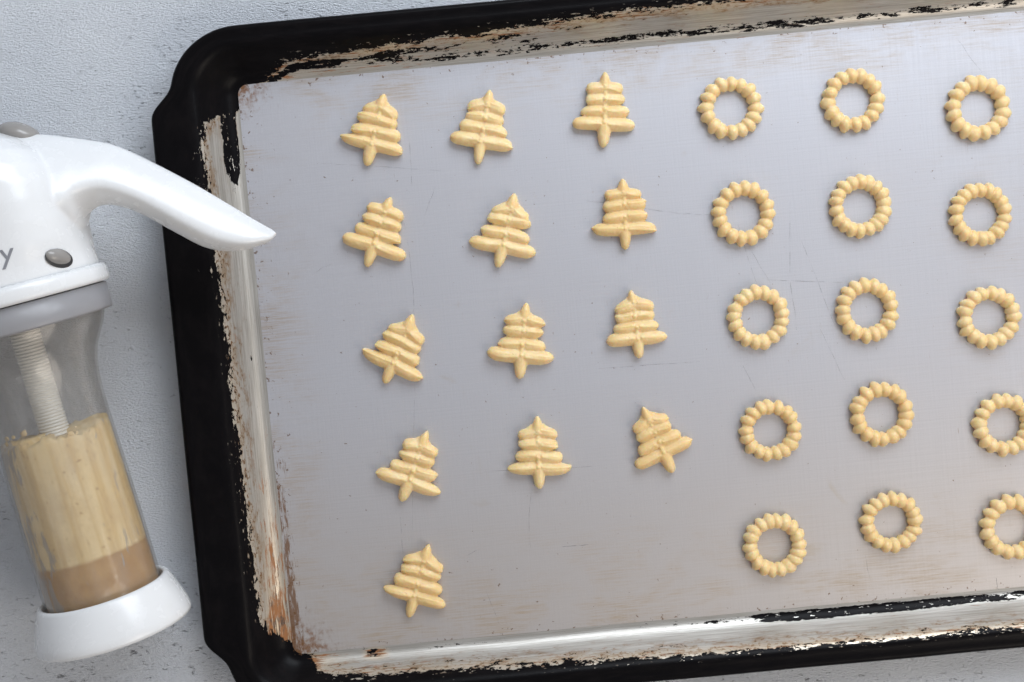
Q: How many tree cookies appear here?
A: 13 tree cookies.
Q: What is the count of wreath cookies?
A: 15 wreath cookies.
